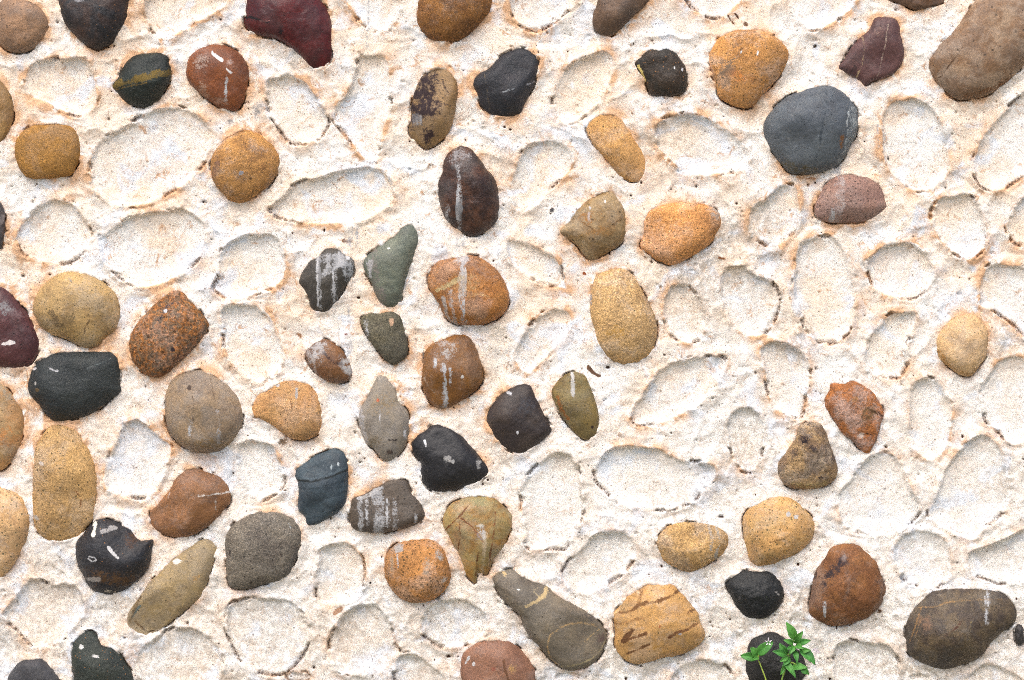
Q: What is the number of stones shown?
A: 67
